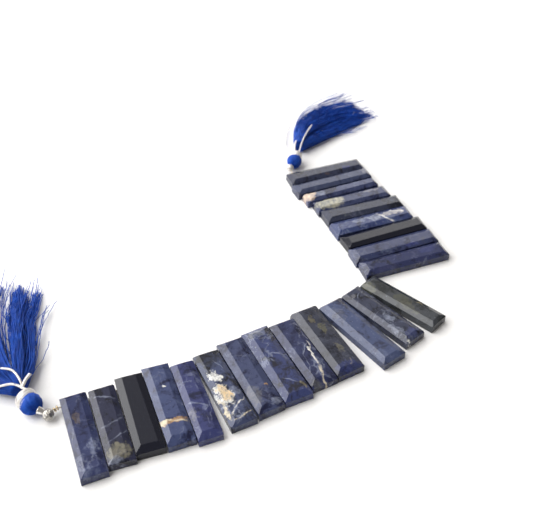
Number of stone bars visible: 22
